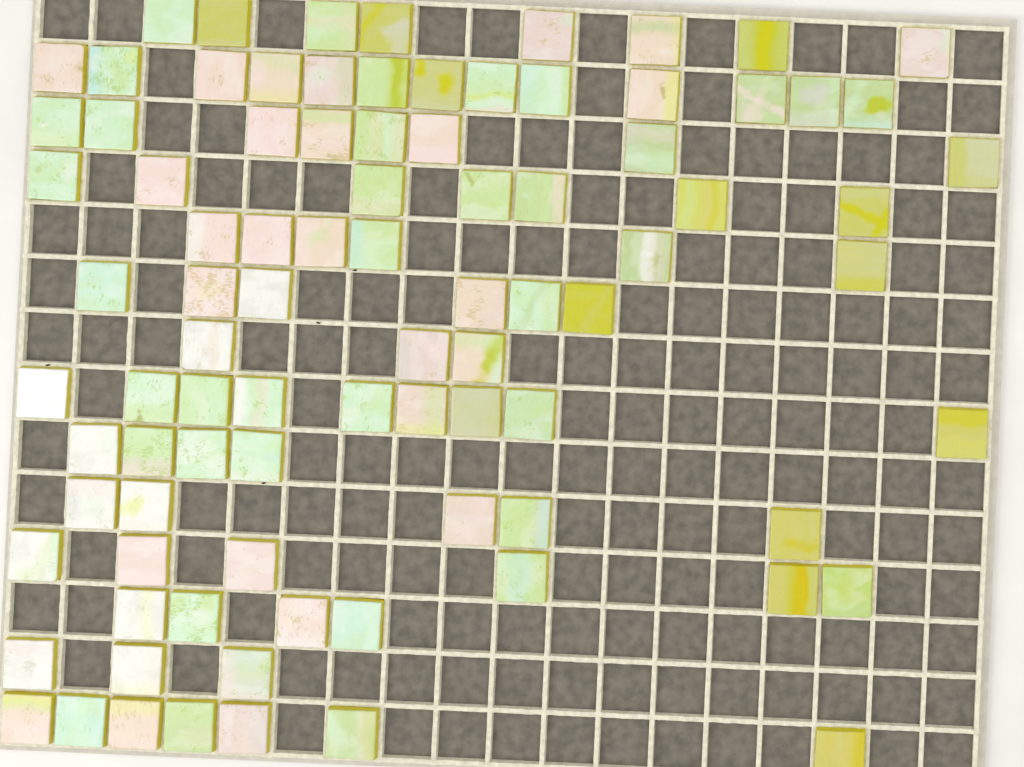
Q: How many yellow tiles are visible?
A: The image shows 14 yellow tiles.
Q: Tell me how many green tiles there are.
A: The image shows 38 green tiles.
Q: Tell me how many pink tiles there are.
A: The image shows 27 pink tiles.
